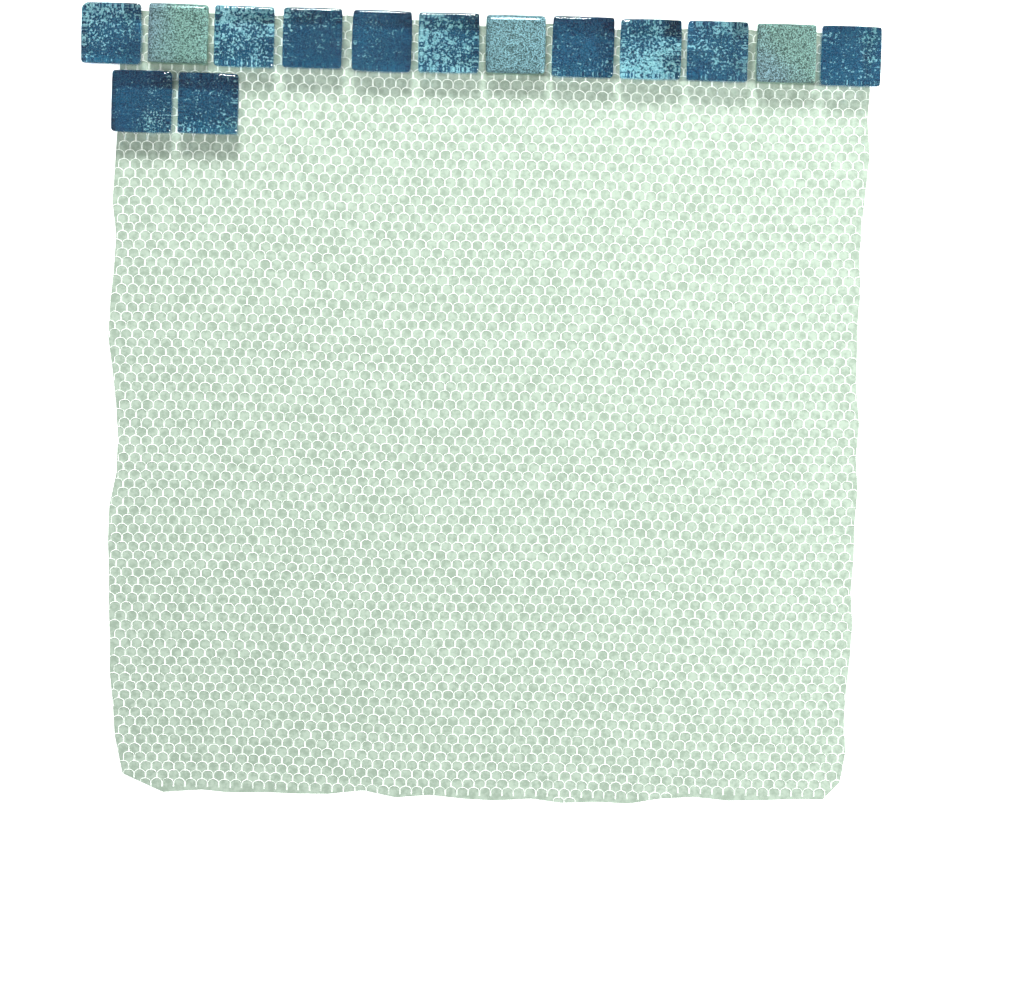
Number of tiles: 14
